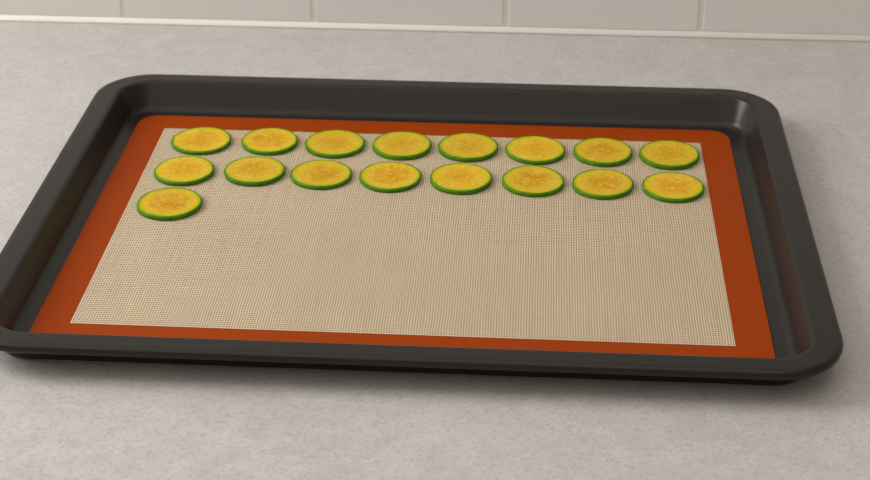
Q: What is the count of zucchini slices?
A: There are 17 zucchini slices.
